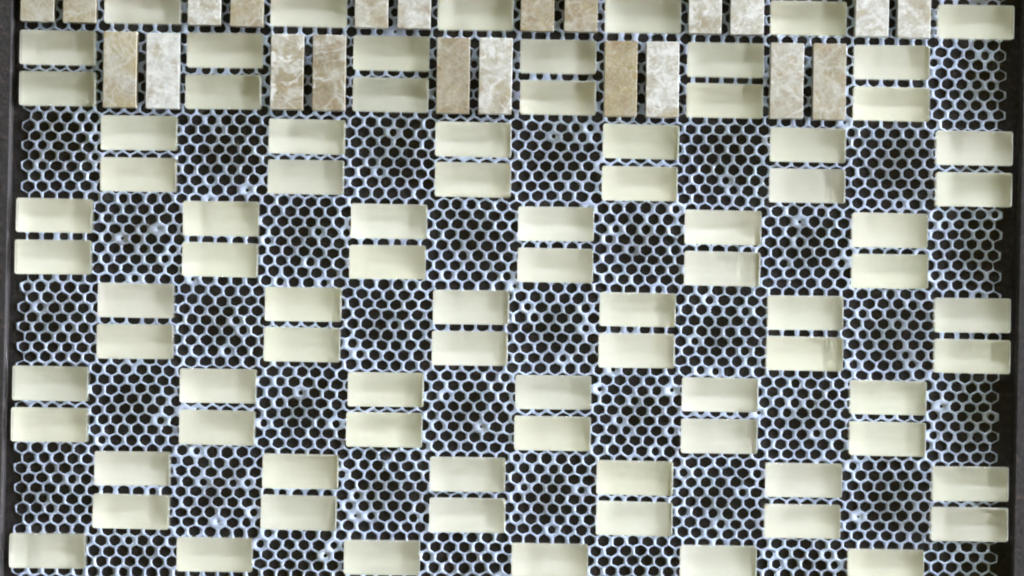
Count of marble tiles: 22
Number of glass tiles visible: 84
